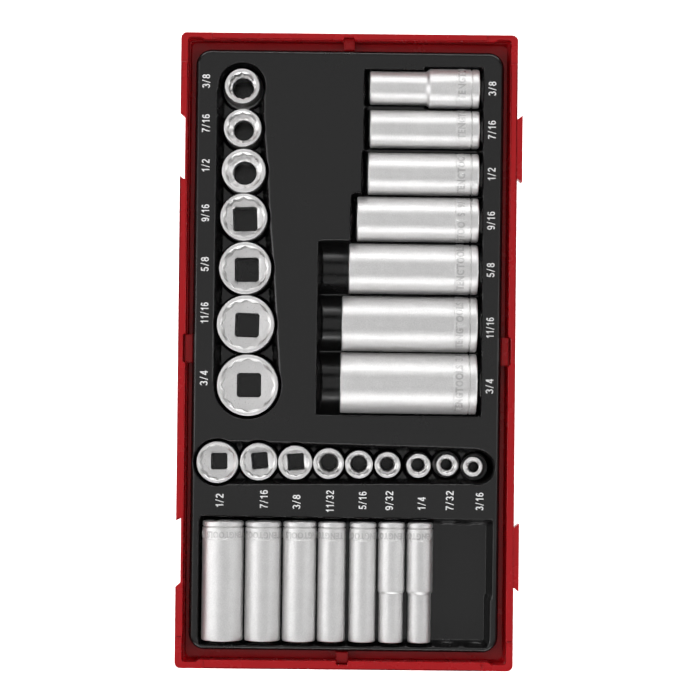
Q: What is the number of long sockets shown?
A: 14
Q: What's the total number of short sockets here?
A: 16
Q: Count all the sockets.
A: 30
